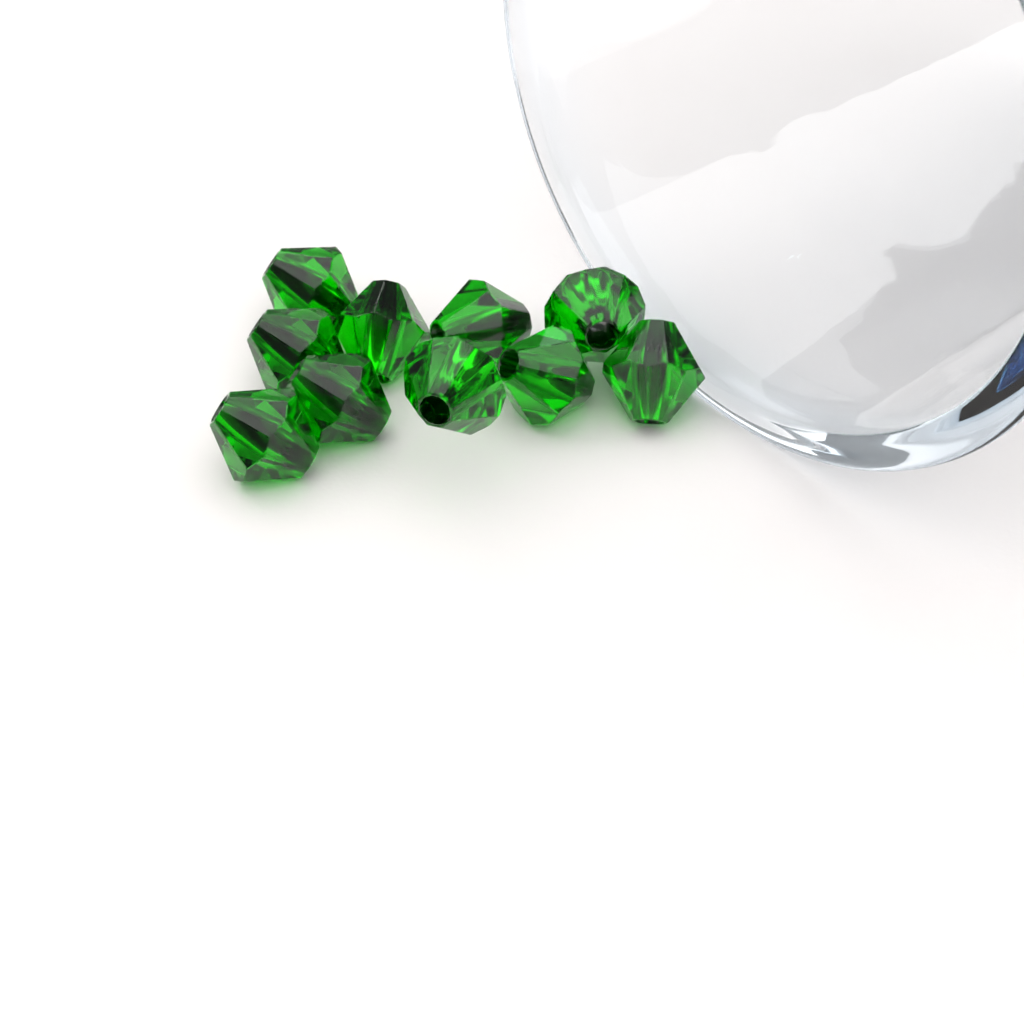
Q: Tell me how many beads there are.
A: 10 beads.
